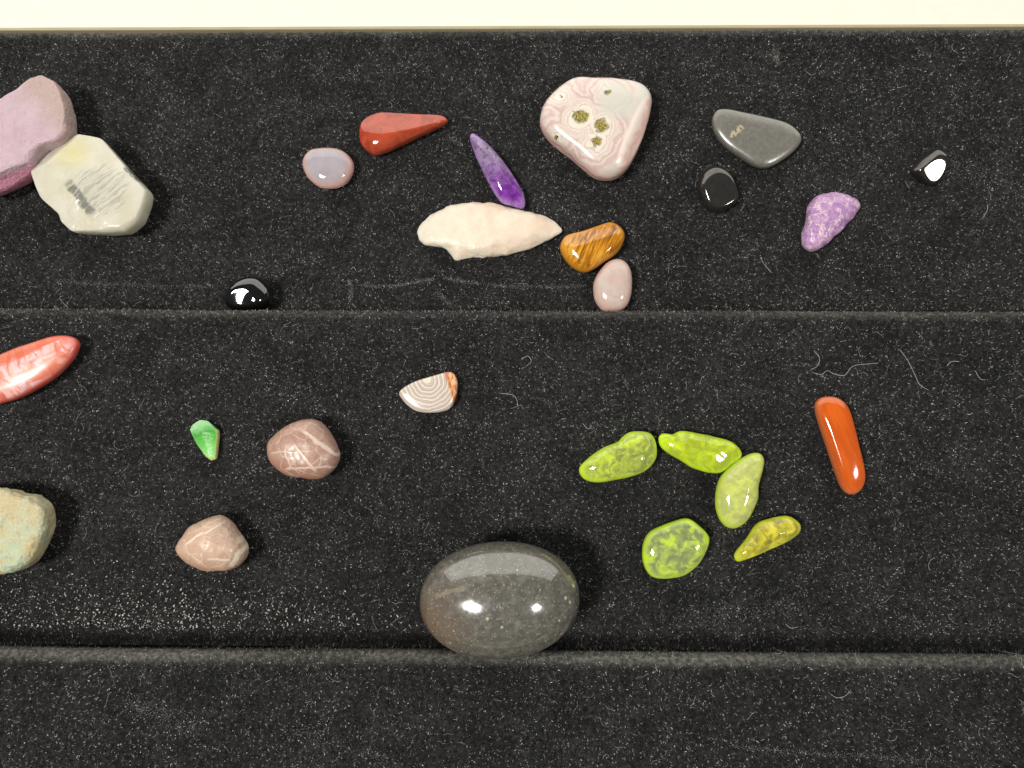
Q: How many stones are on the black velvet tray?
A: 27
